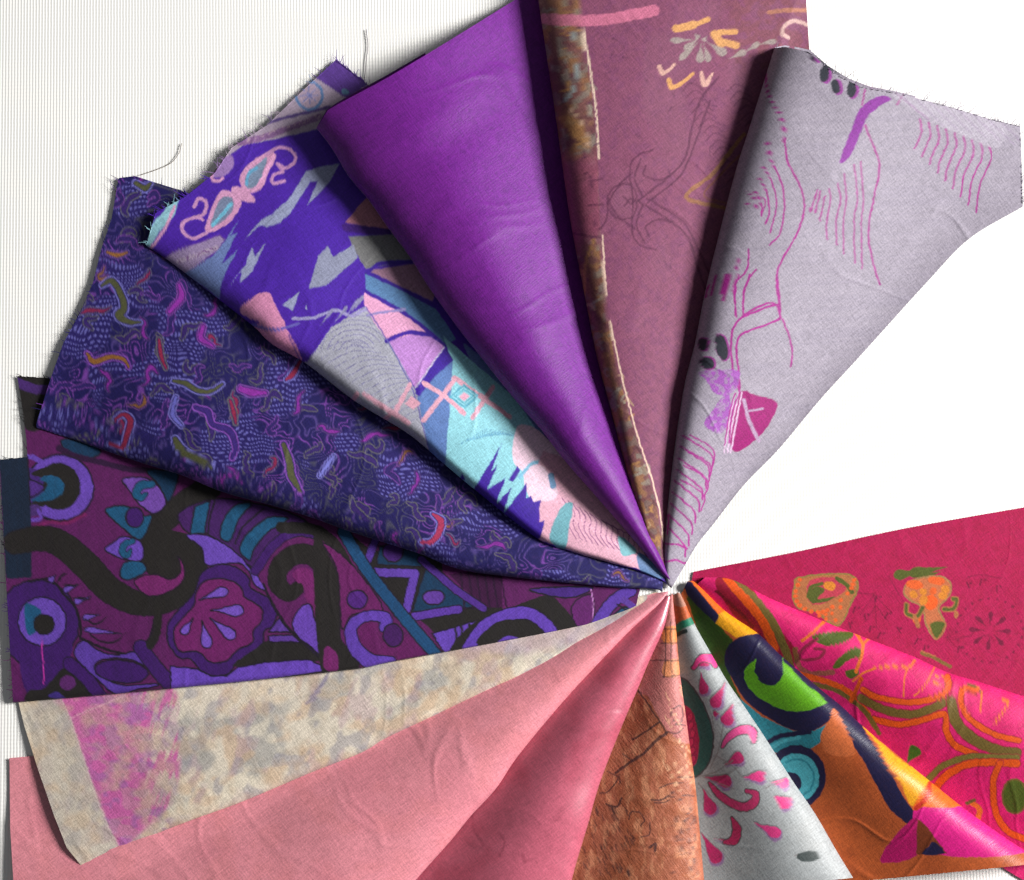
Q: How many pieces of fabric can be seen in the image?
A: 14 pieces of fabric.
